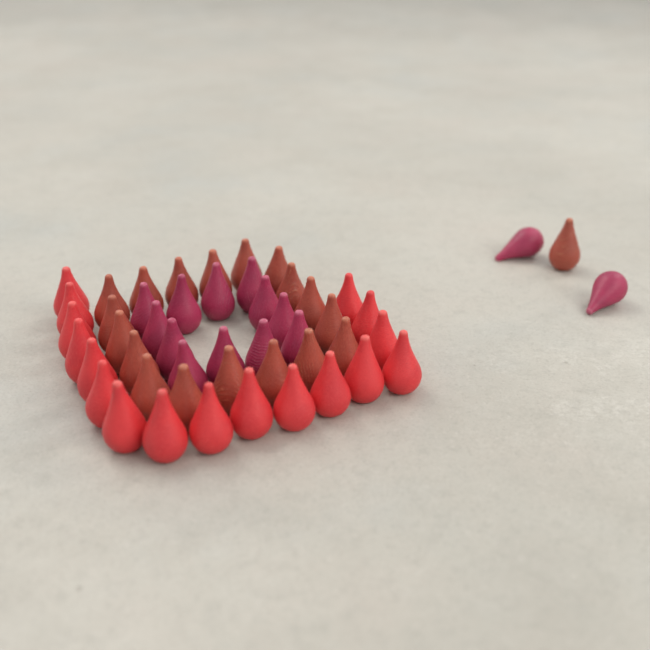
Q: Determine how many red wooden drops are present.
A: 17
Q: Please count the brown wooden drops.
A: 19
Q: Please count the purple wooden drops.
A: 14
